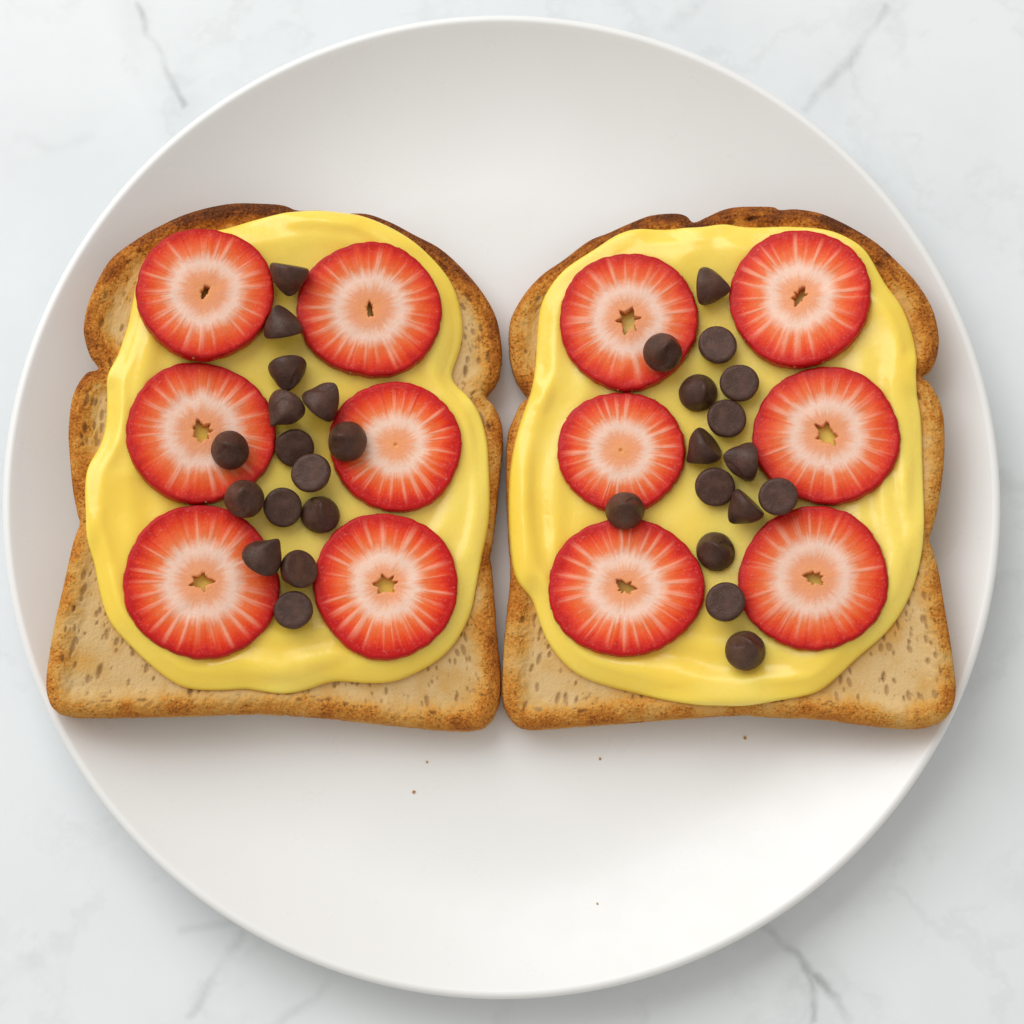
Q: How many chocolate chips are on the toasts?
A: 30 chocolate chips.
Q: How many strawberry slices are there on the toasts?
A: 12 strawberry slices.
